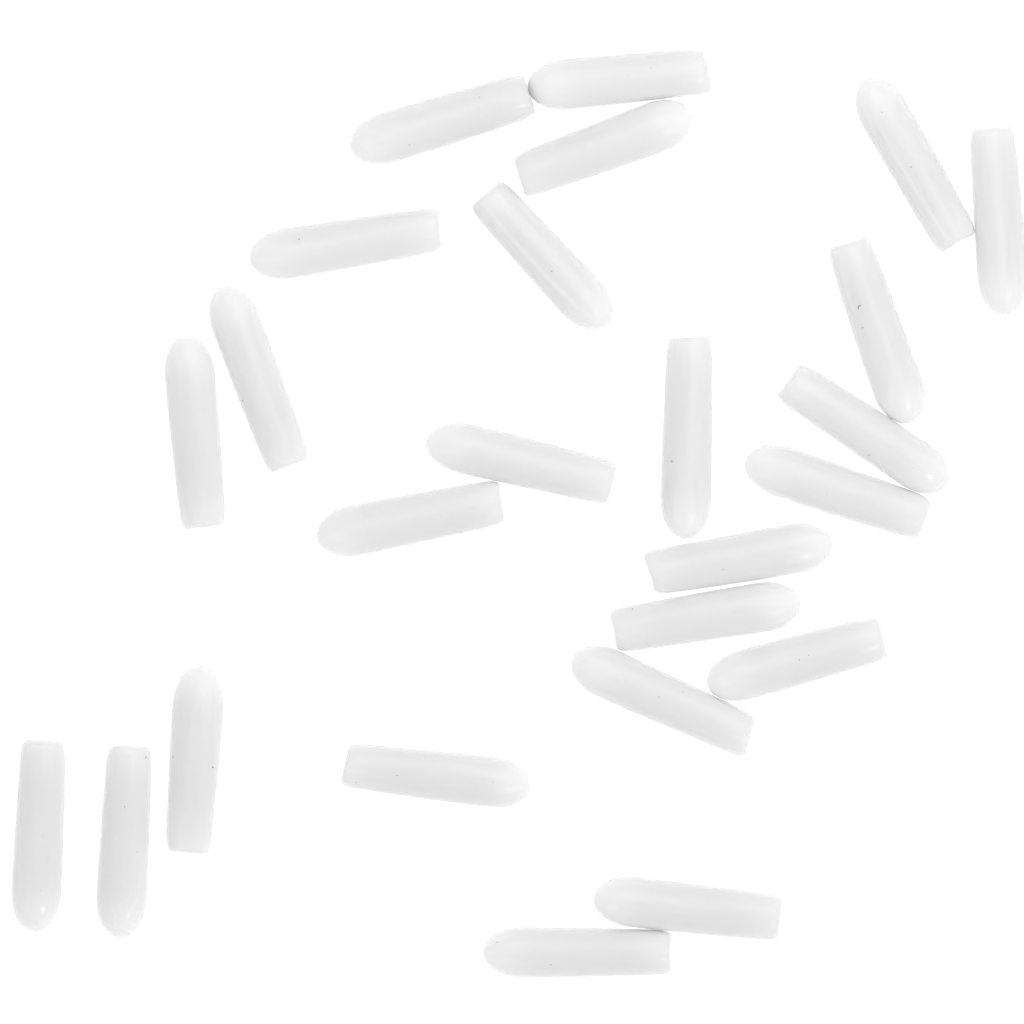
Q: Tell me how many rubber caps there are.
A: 25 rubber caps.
